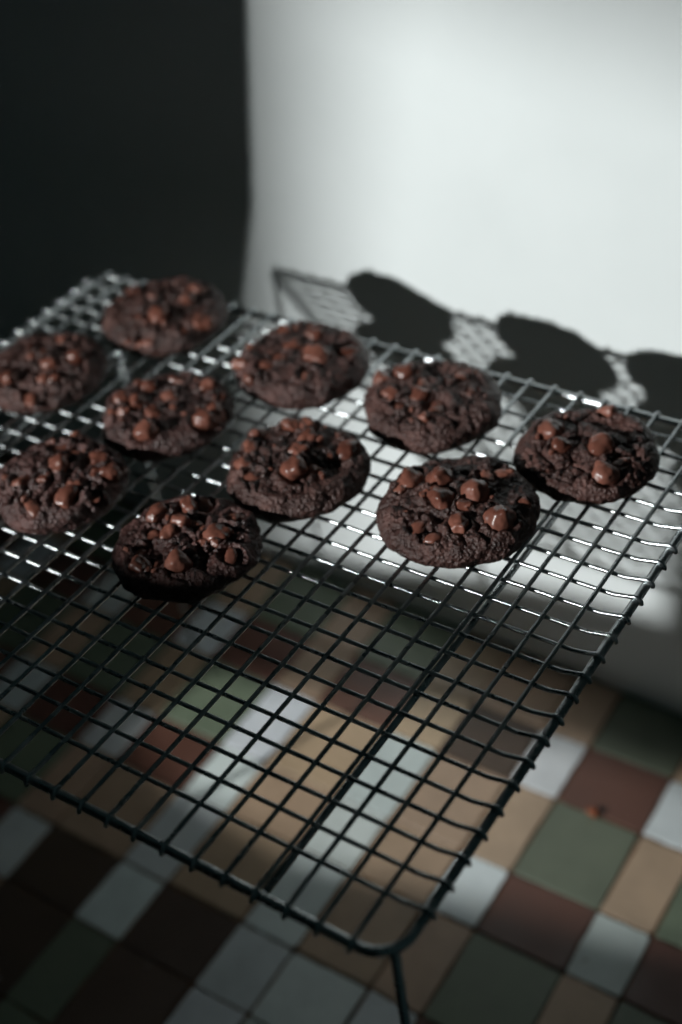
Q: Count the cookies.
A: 10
